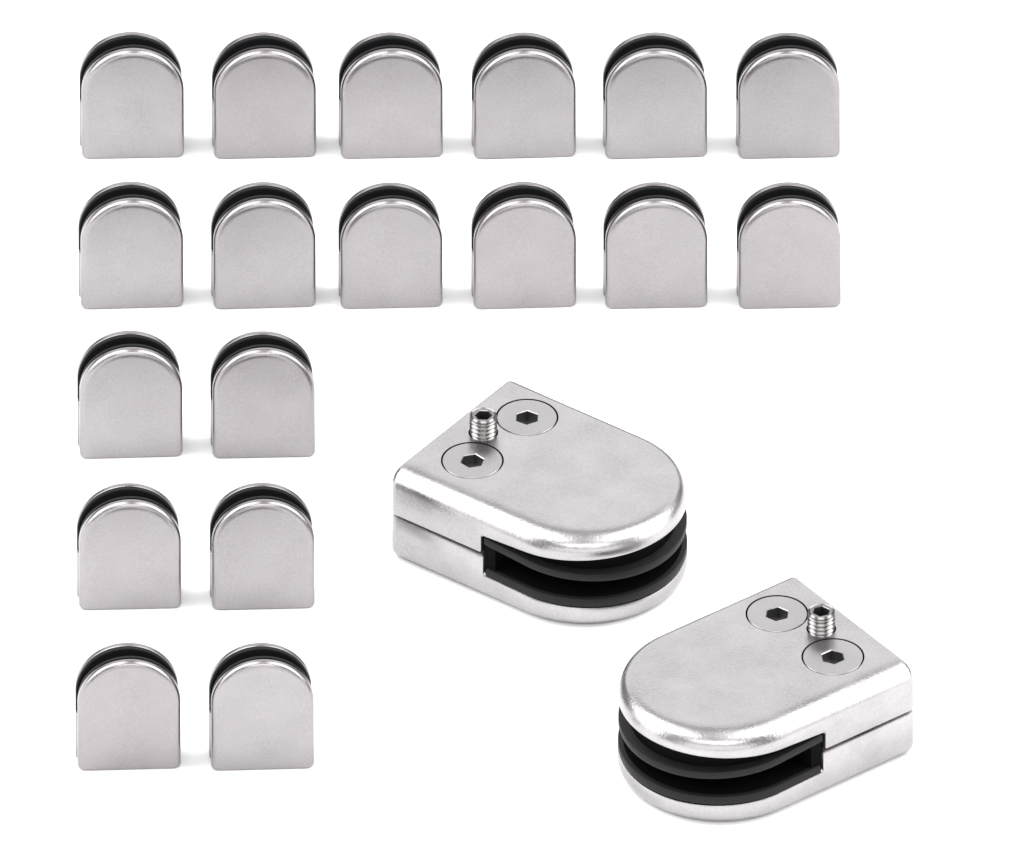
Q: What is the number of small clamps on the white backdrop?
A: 18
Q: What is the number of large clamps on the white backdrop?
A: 2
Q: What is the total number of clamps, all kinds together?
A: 20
